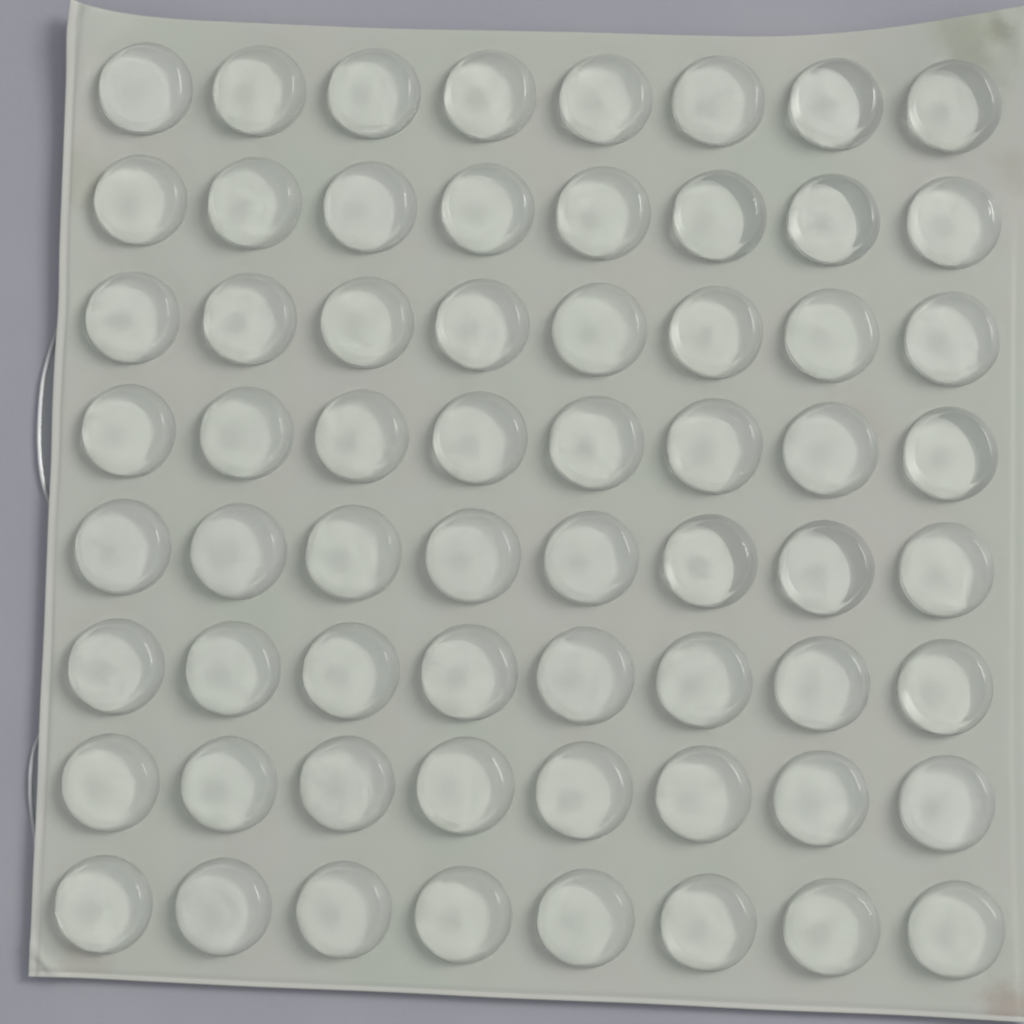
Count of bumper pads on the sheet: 64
